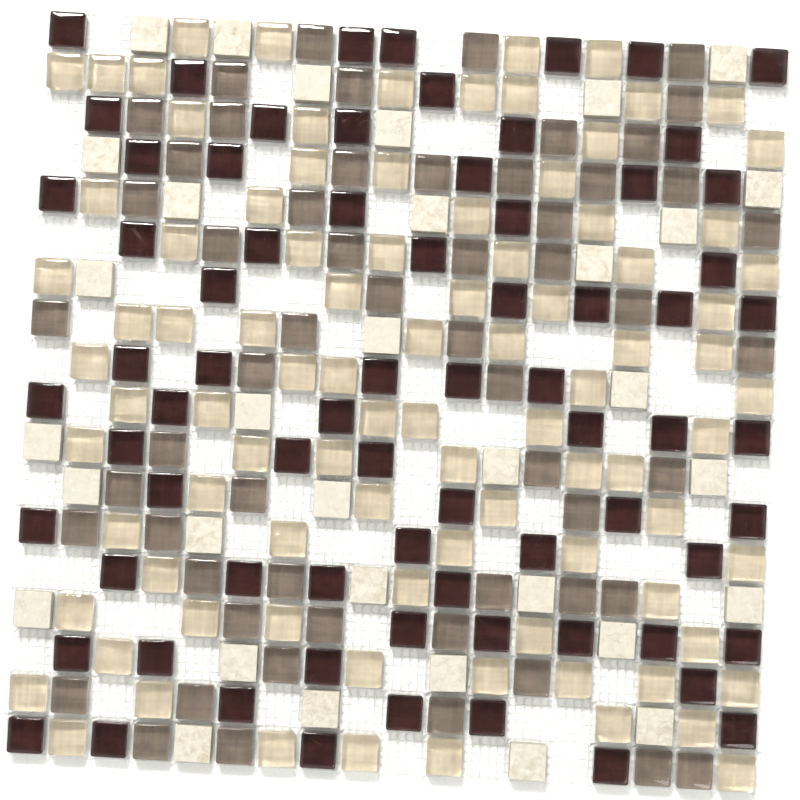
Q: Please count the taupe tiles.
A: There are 57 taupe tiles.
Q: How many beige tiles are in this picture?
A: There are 91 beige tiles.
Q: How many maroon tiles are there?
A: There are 73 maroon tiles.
